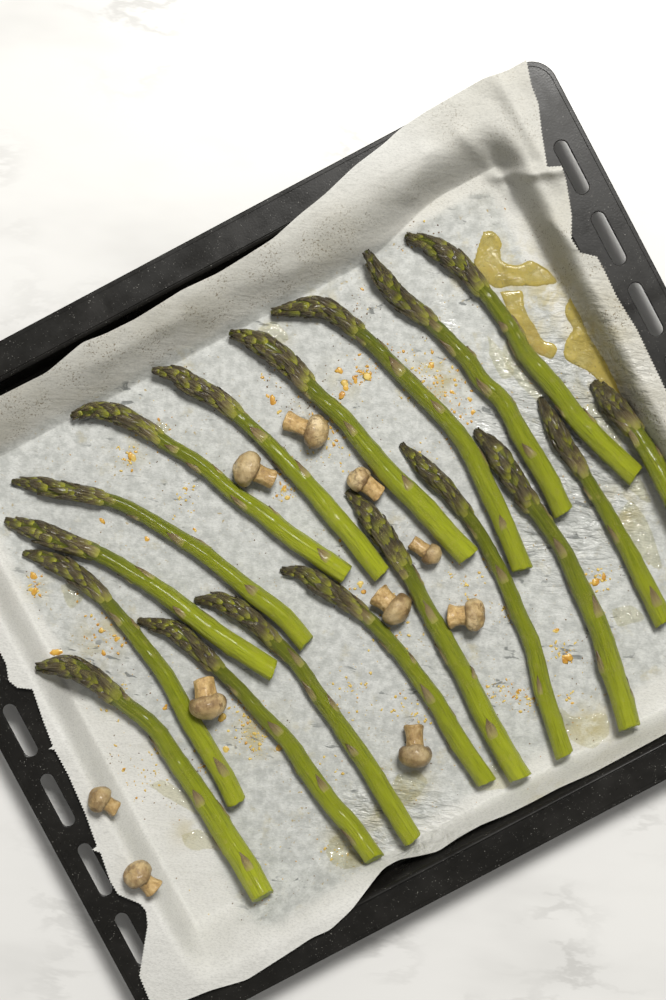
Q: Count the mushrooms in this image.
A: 10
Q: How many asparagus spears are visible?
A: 18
